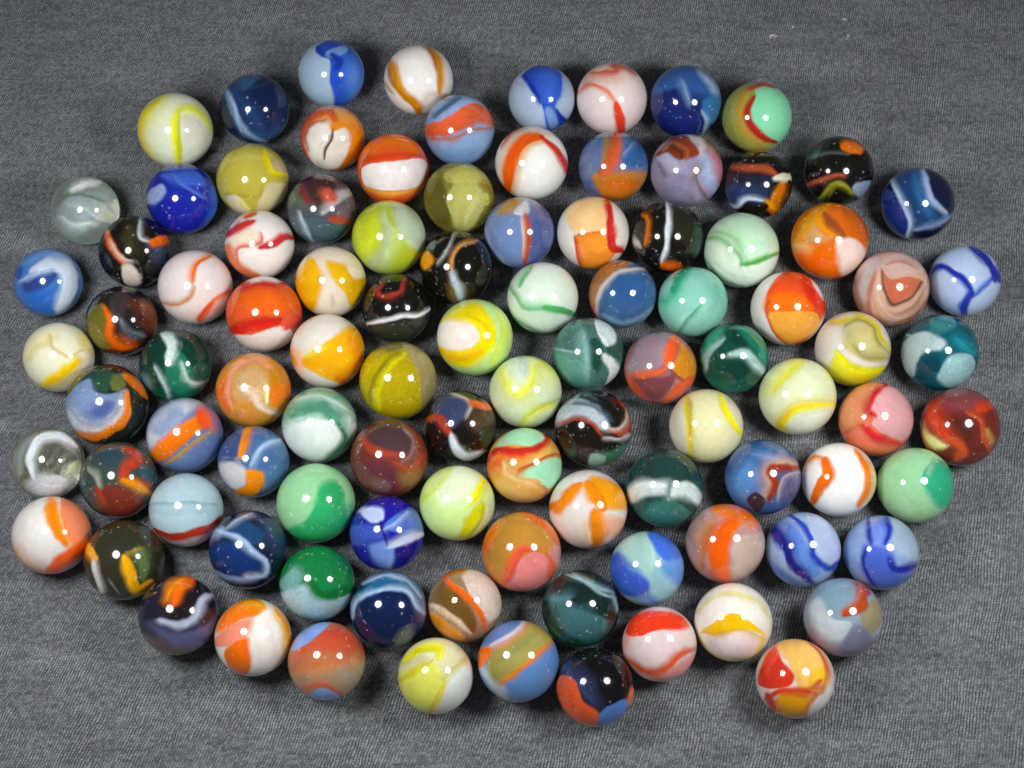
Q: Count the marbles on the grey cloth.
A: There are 100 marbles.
